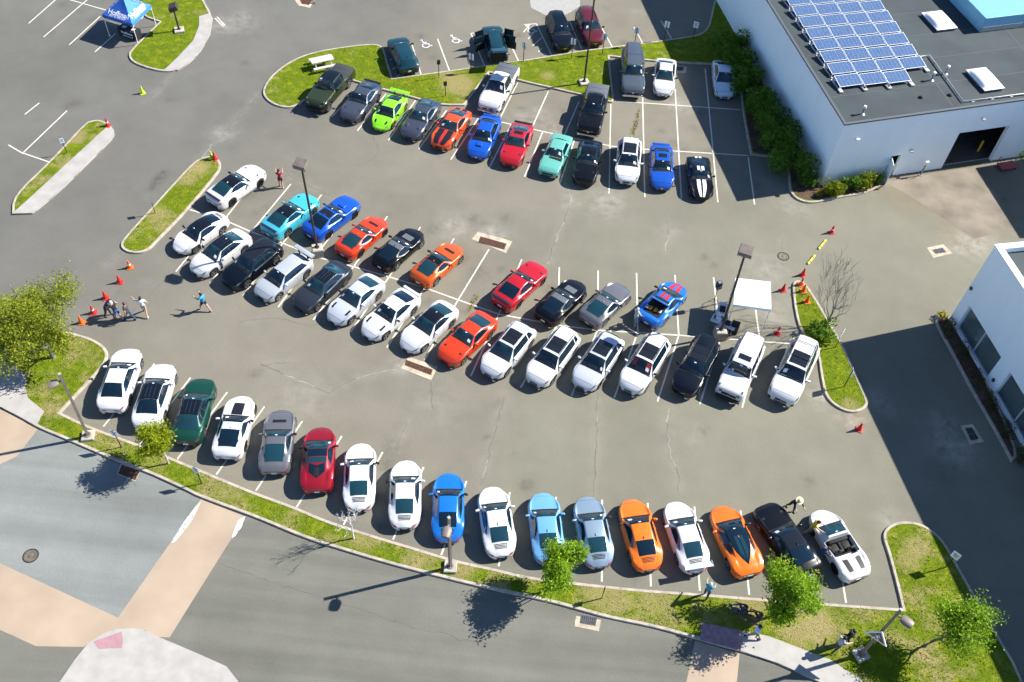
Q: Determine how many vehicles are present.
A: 64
